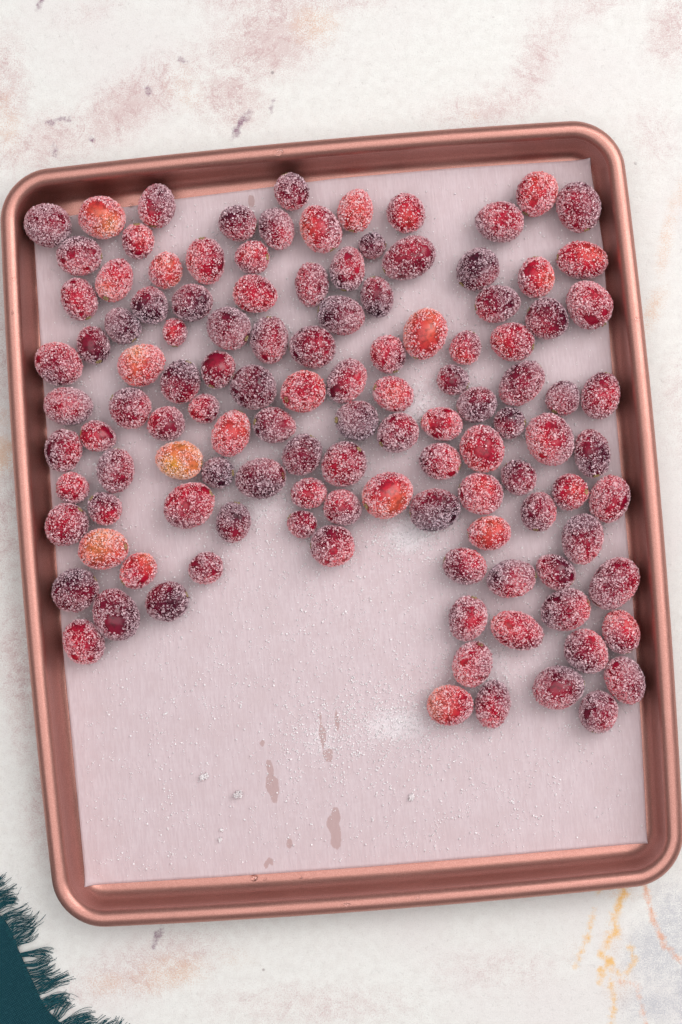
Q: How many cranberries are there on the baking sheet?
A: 119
